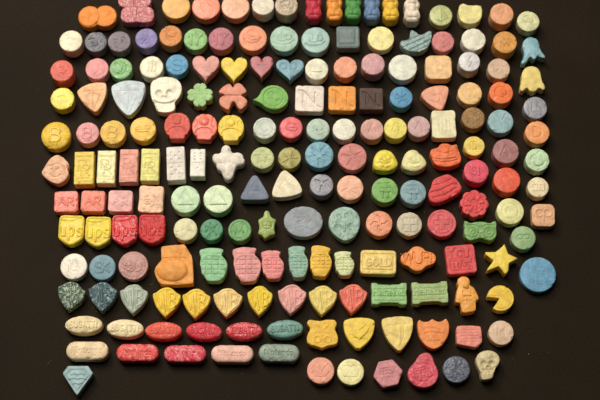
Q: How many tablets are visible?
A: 190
